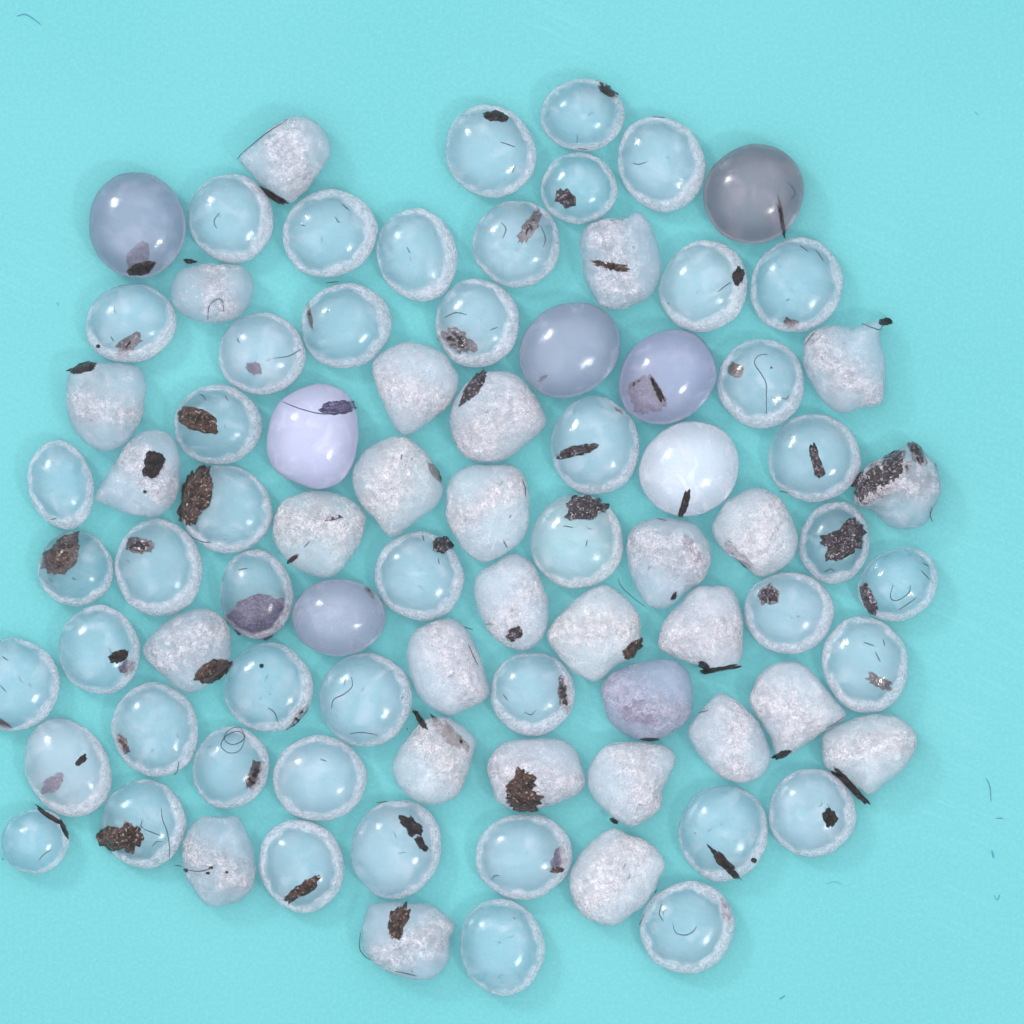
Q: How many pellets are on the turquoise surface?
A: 83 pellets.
